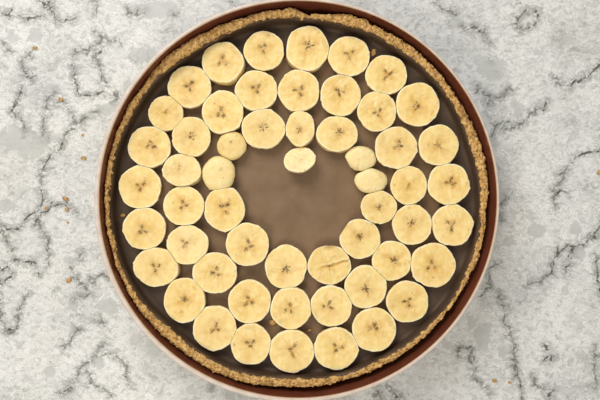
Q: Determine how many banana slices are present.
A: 55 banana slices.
